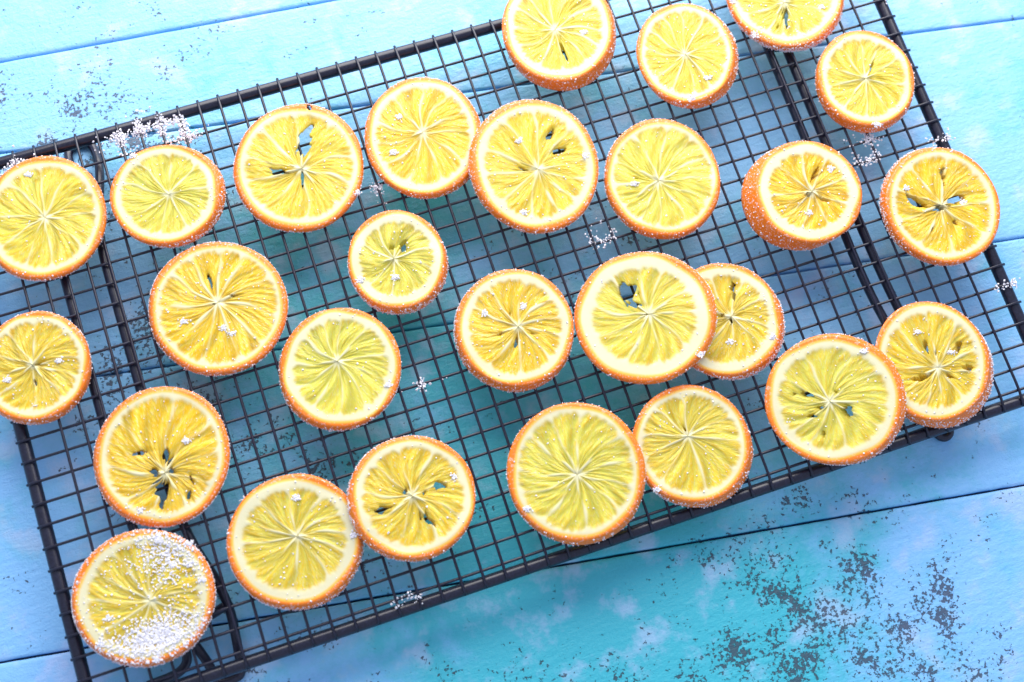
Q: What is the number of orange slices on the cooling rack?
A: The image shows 27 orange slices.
